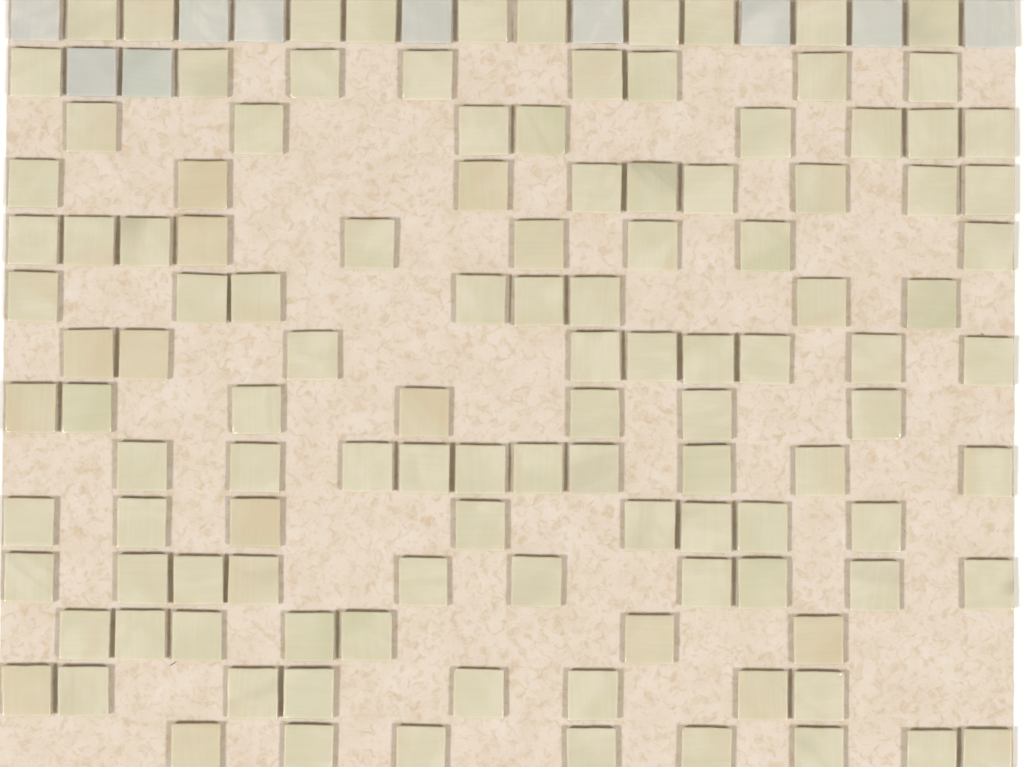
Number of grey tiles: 10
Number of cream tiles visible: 119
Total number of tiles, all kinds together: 129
